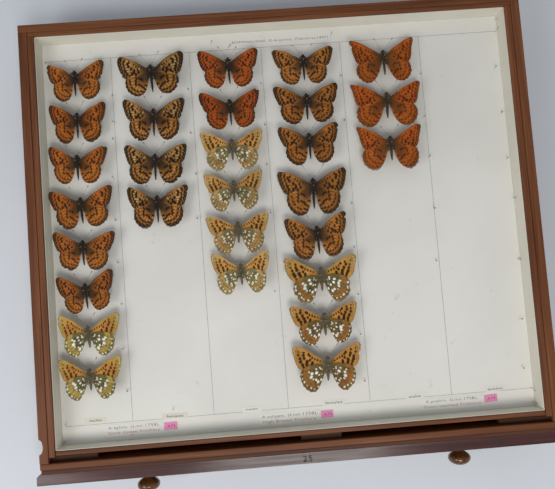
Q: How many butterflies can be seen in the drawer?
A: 29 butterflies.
